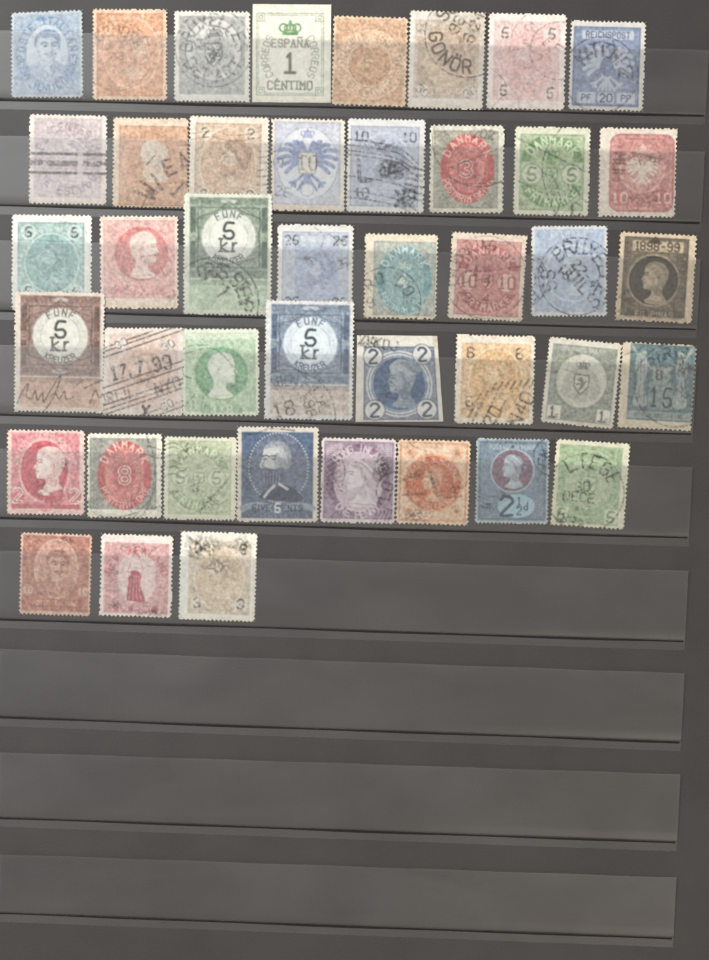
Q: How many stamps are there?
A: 43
